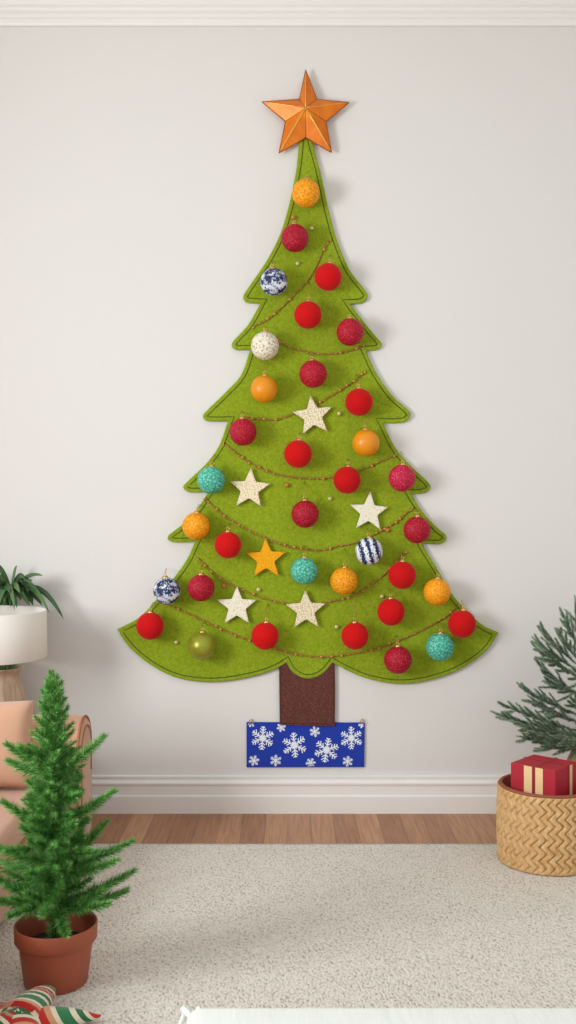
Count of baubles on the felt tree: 35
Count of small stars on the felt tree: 6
